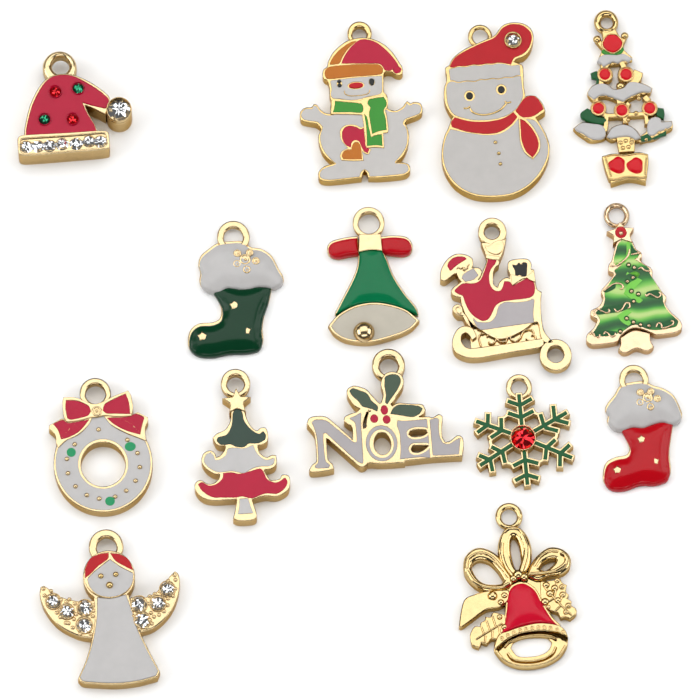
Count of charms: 15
